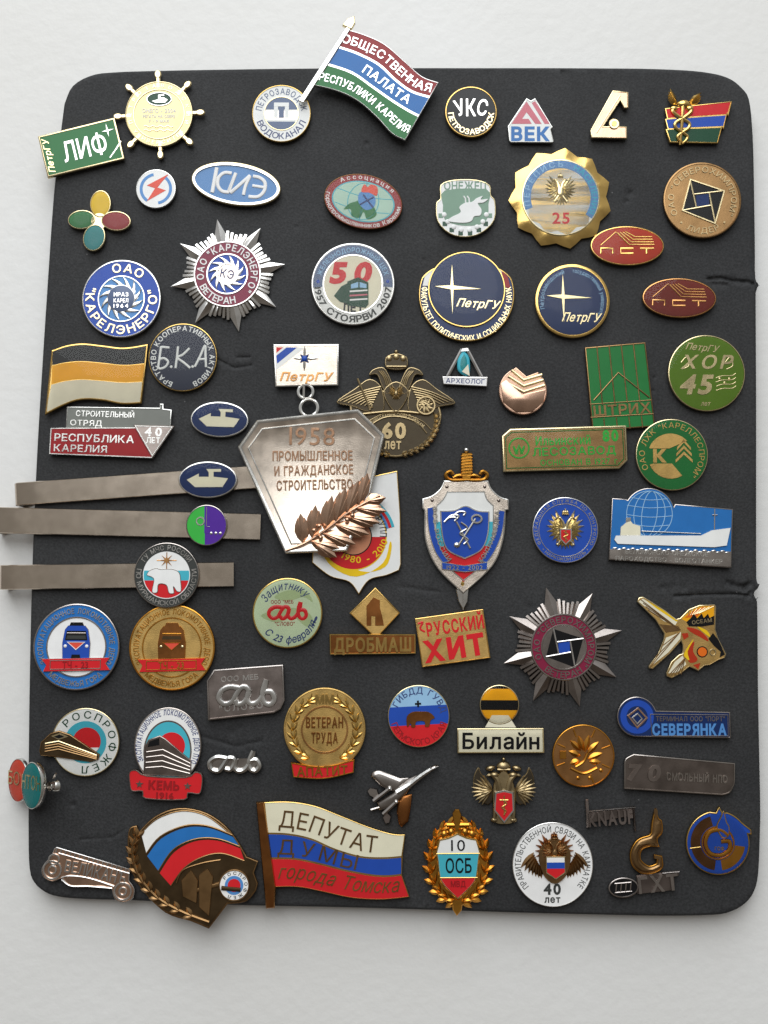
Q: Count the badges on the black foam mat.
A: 67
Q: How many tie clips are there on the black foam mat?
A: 3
